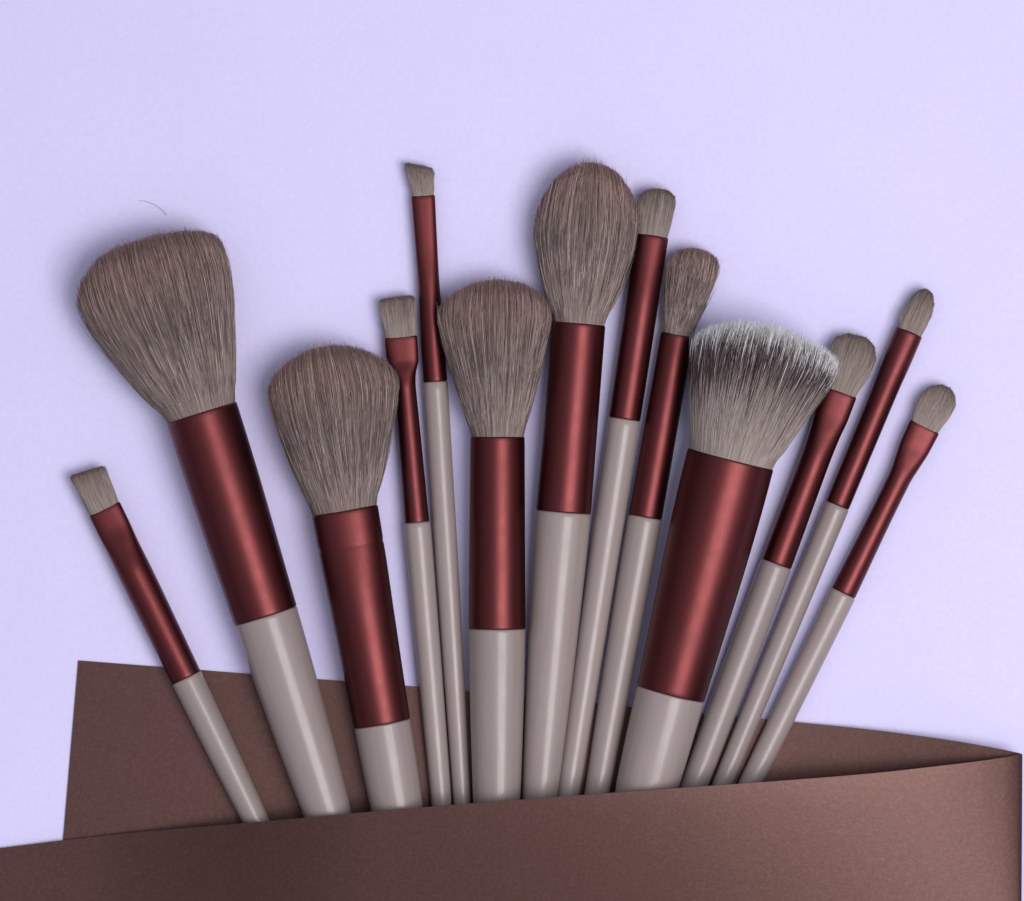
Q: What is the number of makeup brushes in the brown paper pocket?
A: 13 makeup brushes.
